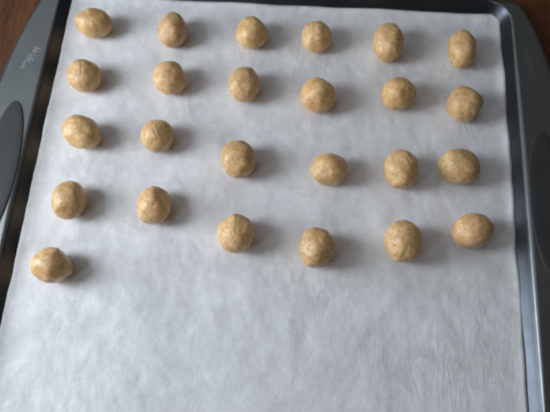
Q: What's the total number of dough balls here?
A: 25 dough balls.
